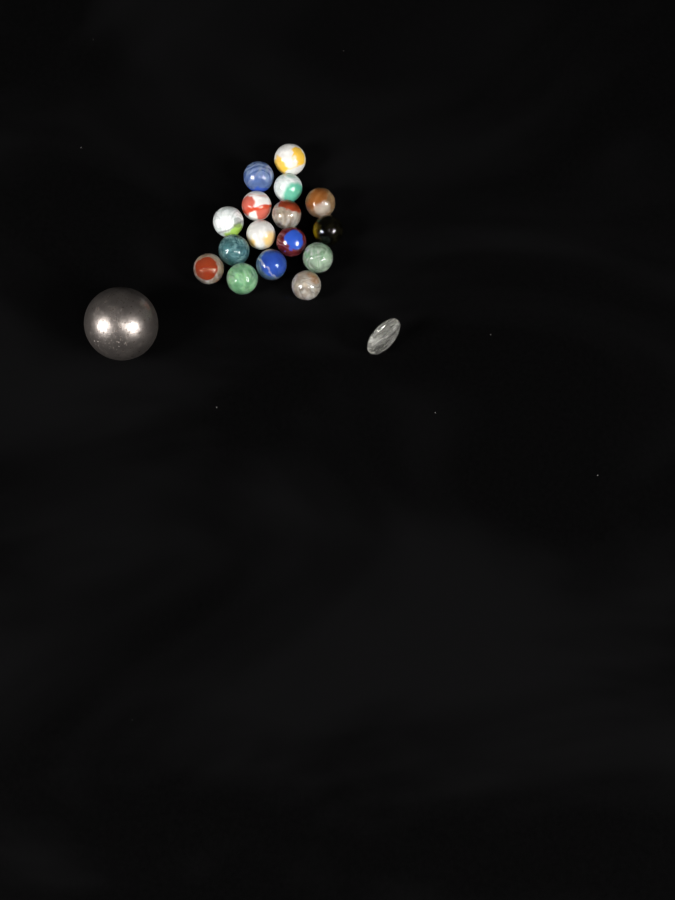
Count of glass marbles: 16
